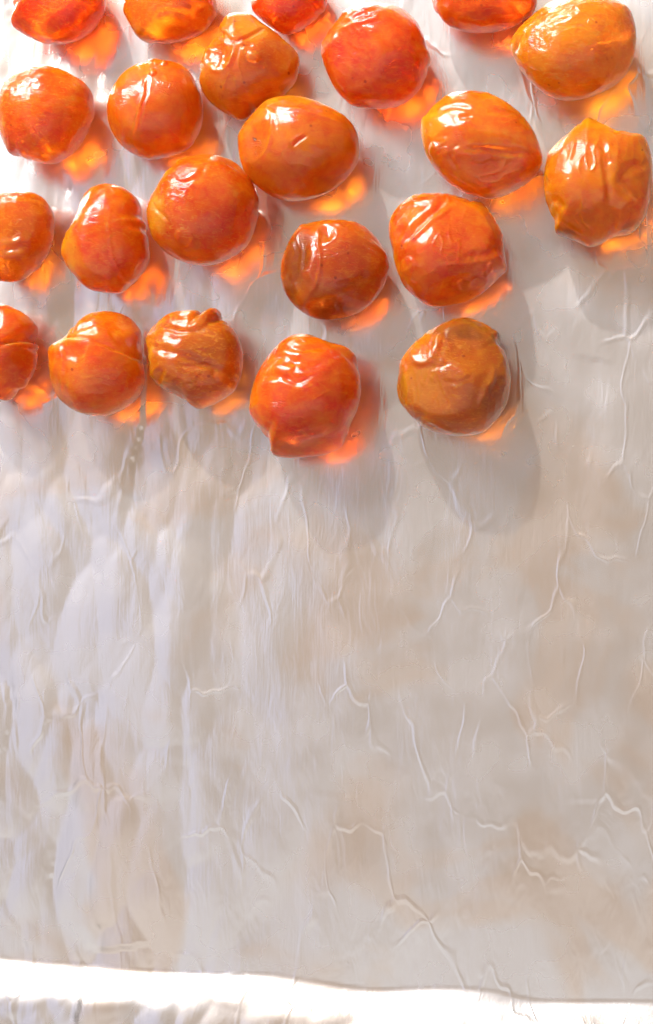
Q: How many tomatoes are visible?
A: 22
